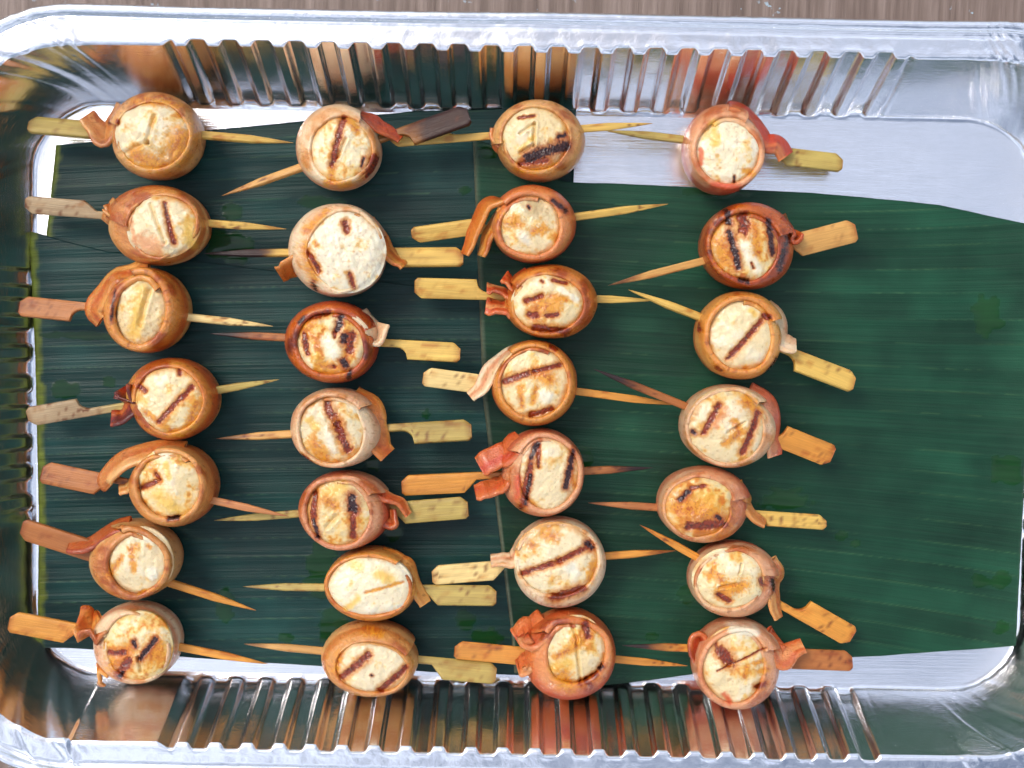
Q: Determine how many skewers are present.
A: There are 28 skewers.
